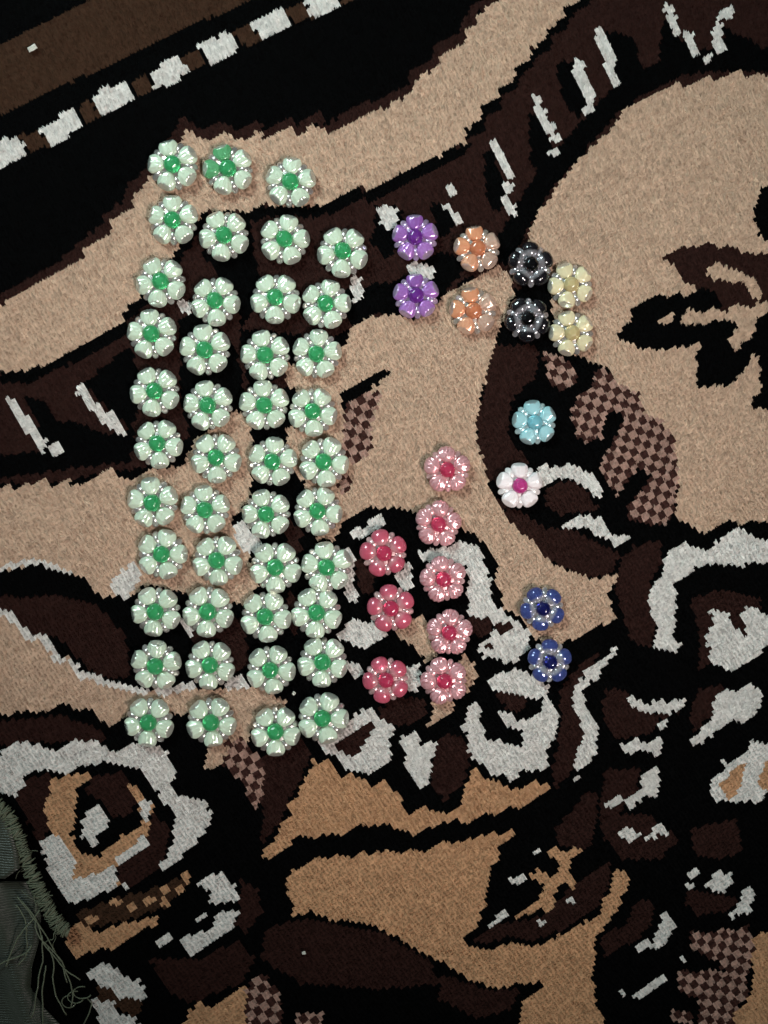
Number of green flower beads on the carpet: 43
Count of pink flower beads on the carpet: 8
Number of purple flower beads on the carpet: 2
